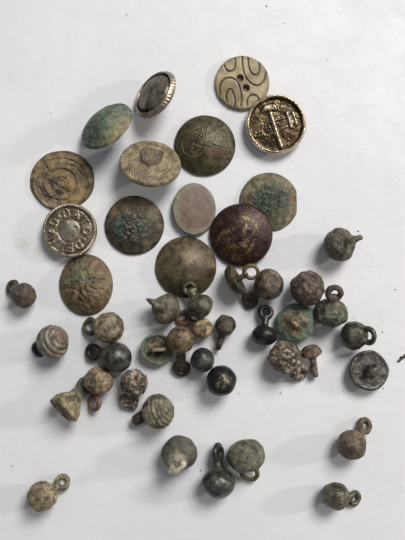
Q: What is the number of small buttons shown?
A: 33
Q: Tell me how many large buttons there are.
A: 14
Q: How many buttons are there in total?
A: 47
